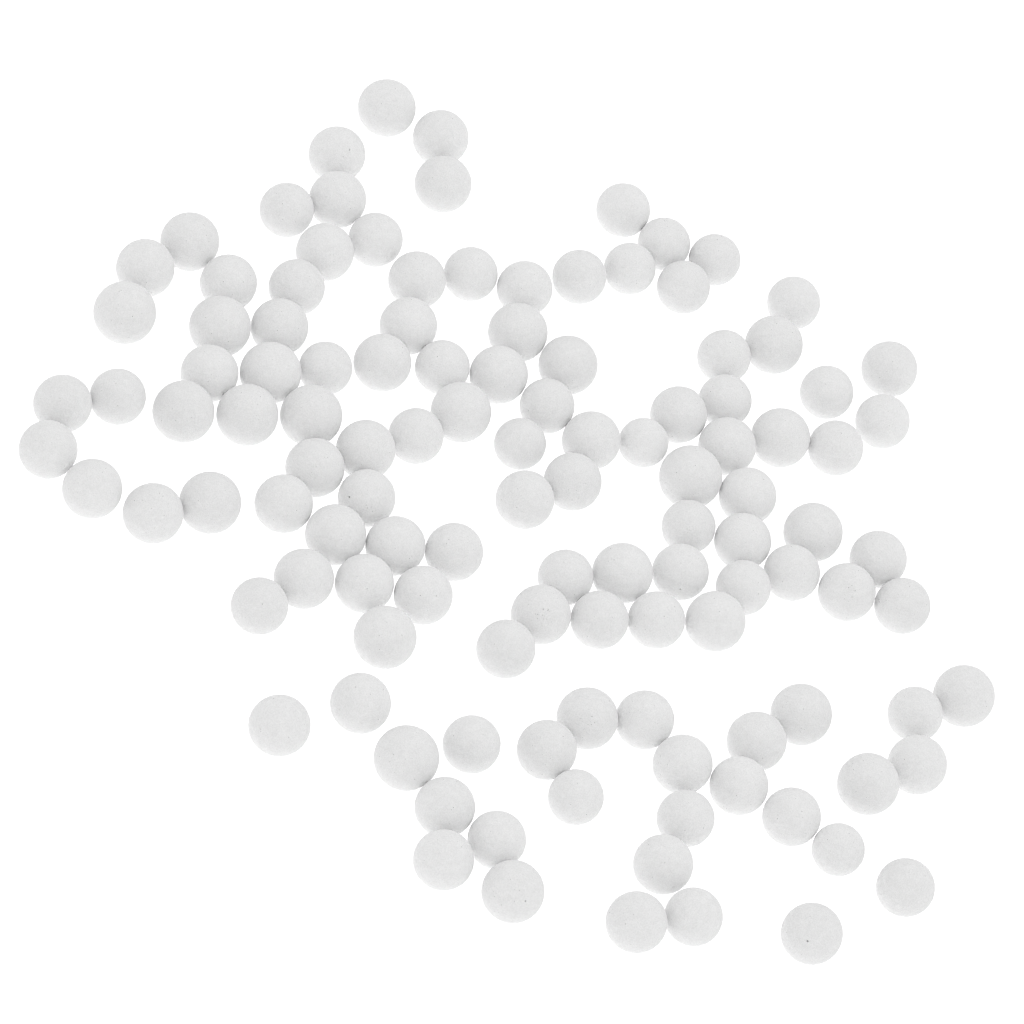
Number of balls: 119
